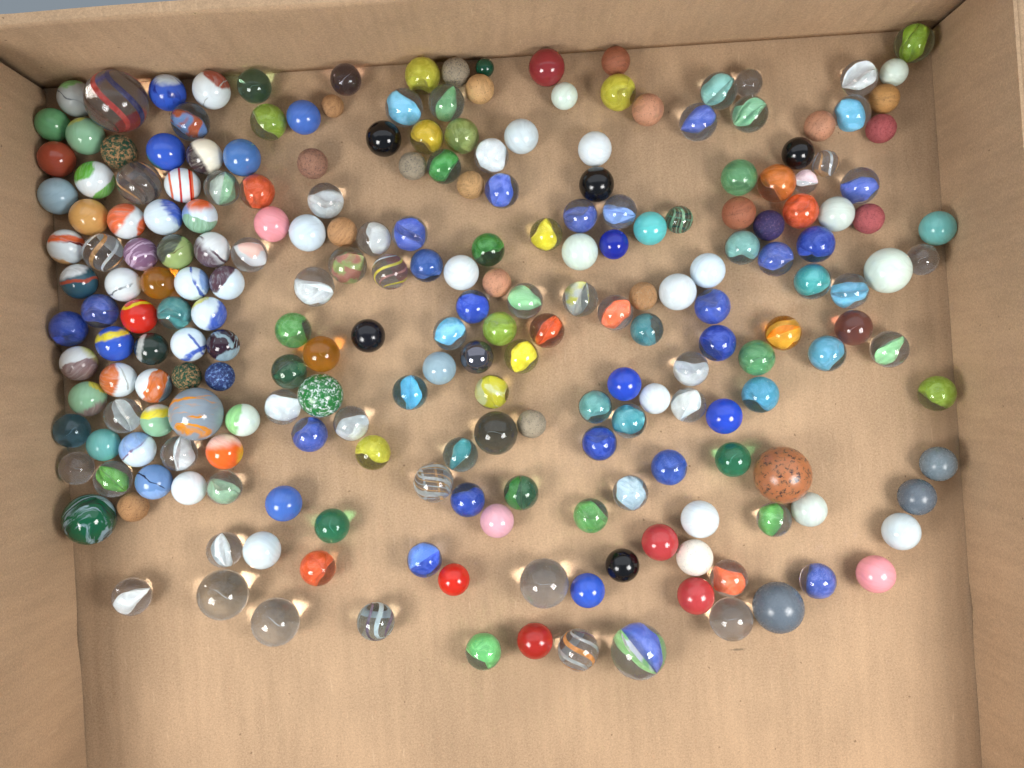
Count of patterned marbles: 36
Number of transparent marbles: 117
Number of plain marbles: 75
